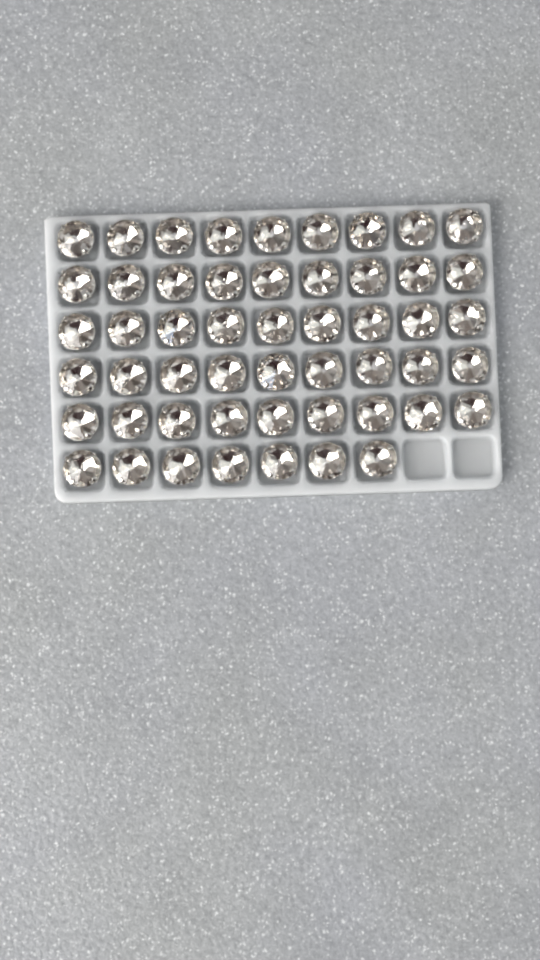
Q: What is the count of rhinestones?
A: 52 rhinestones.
